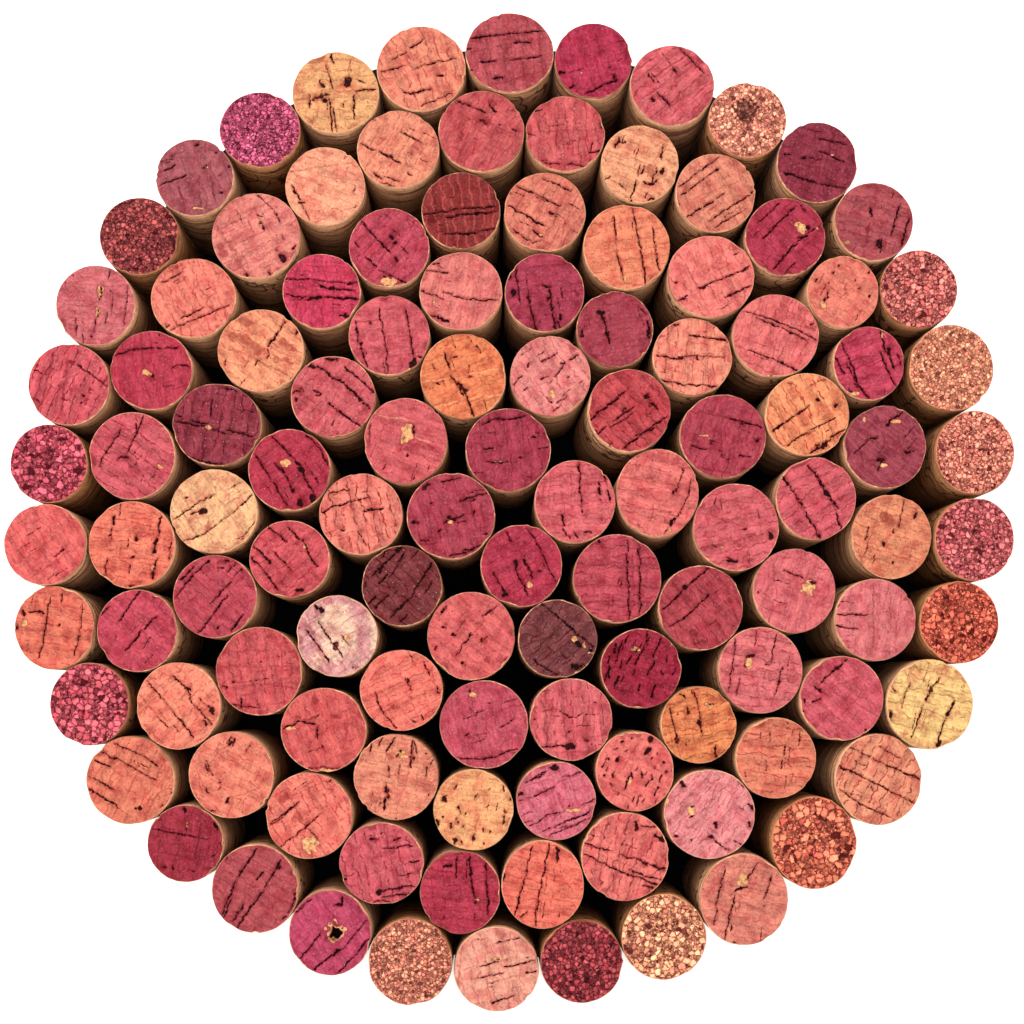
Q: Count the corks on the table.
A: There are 114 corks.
